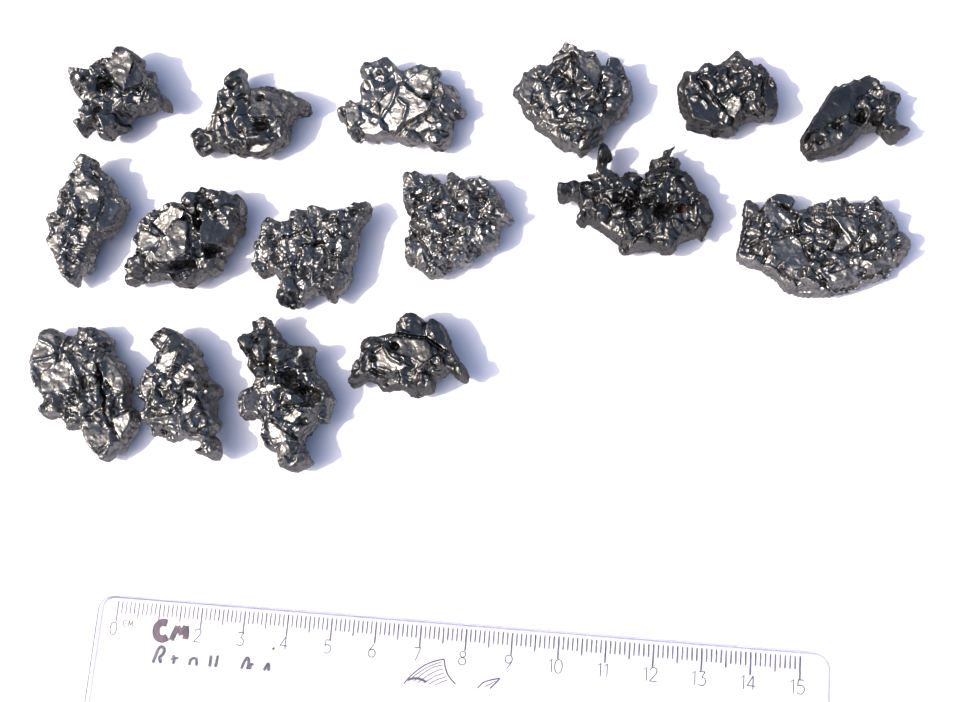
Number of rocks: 16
